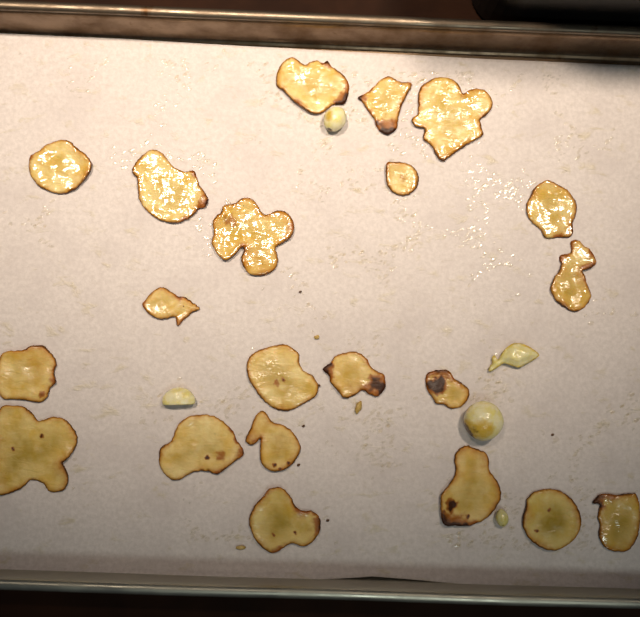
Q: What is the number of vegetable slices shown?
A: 21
